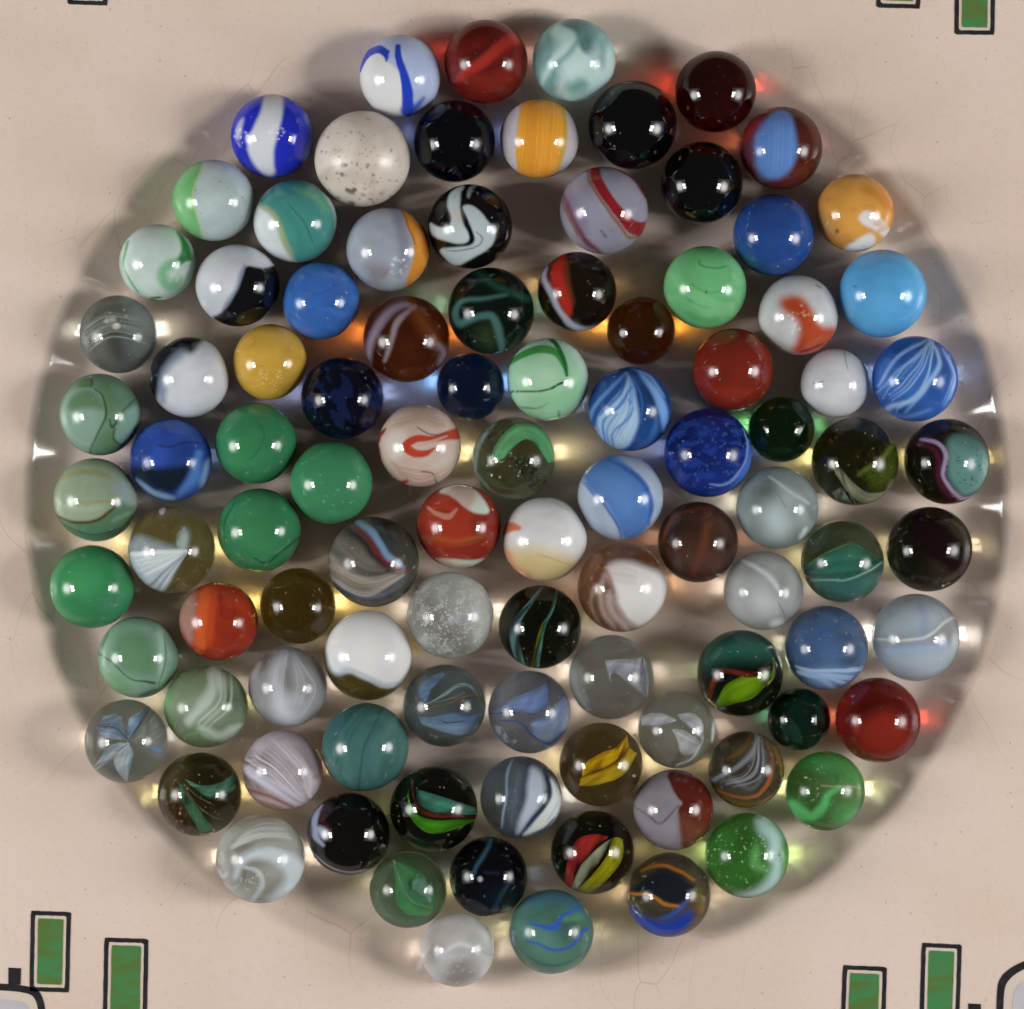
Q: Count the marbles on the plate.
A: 98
